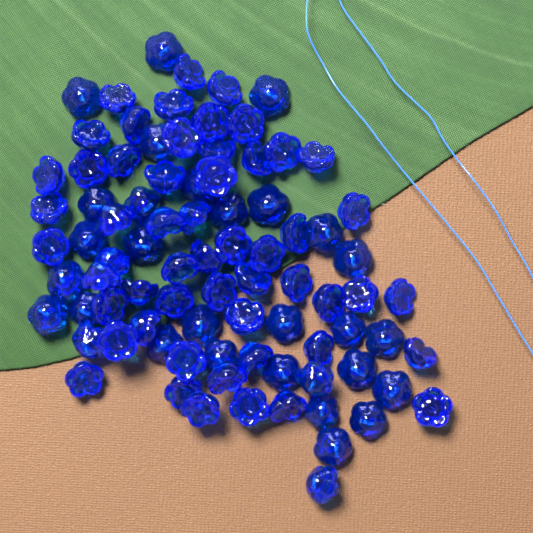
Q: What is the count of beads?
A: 85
